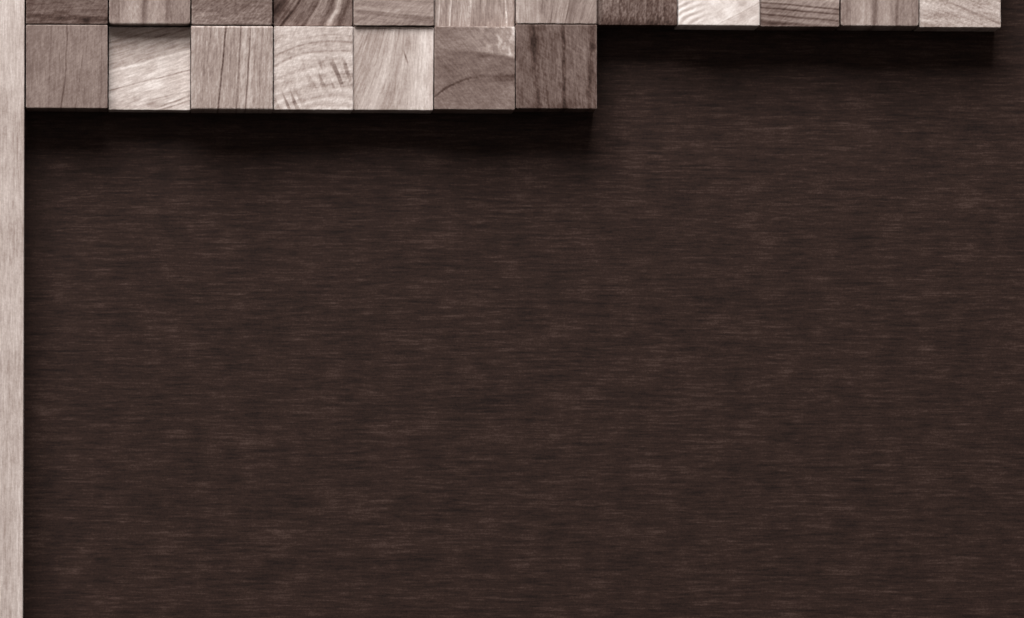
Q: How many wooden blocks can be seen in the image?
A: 19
